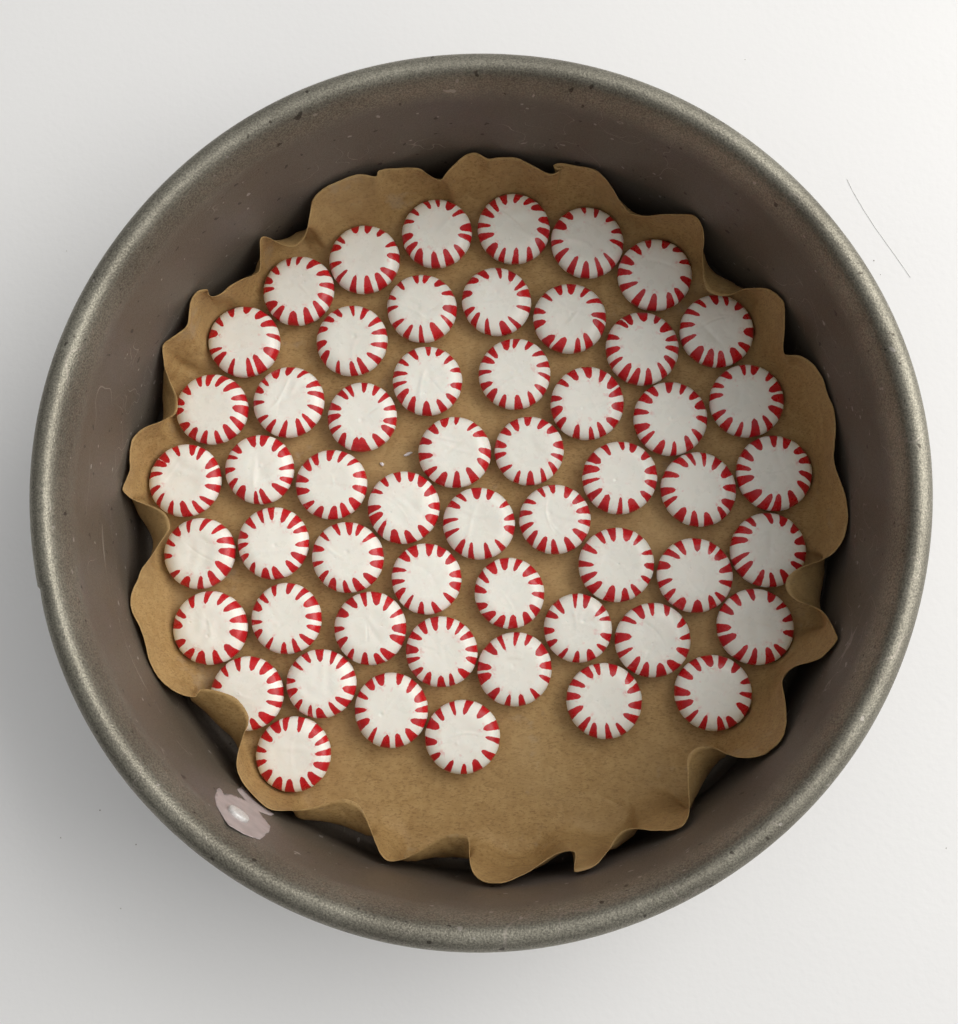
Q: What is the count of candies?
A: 55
